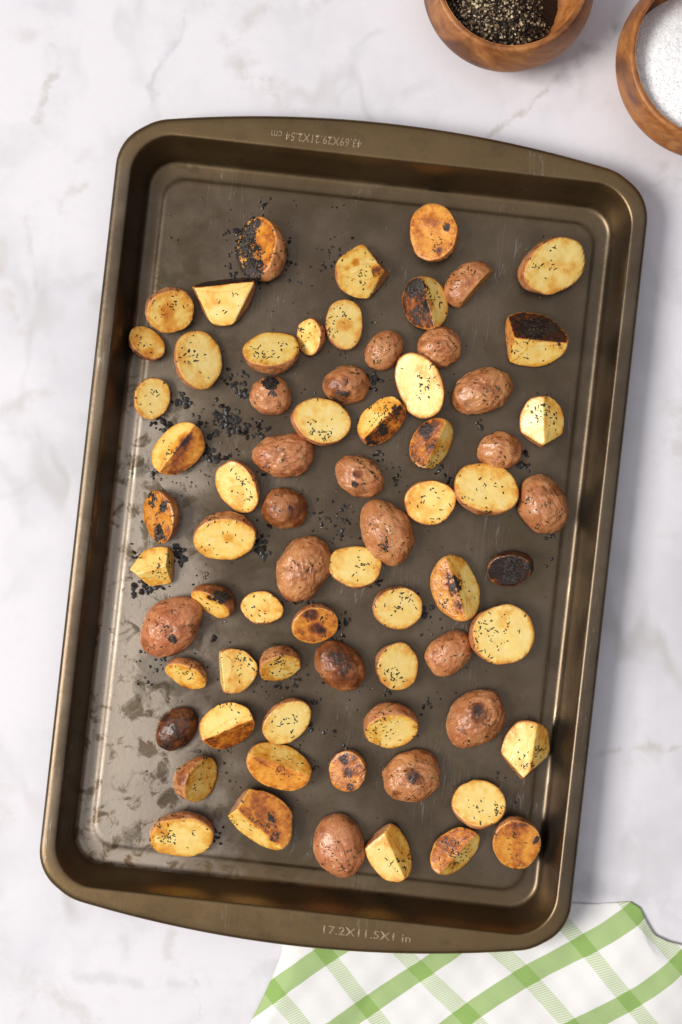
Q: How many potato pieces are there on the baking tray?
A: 71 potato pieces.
